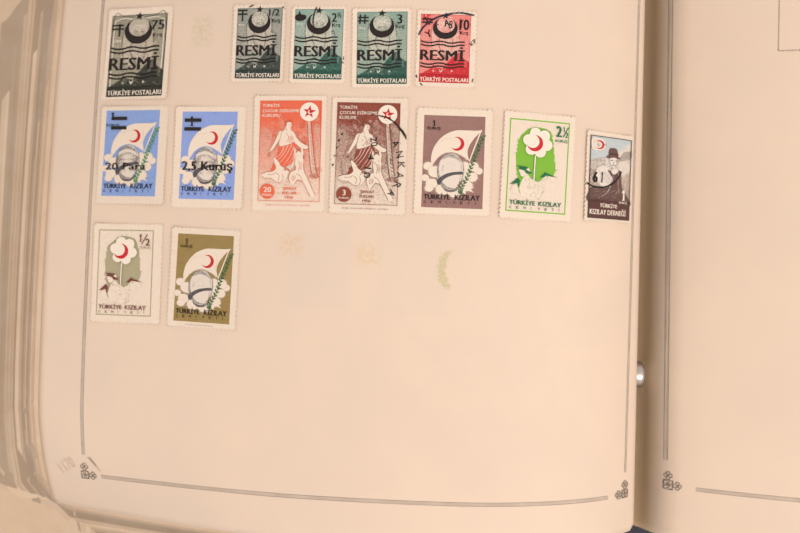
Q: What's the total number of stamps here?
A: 14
